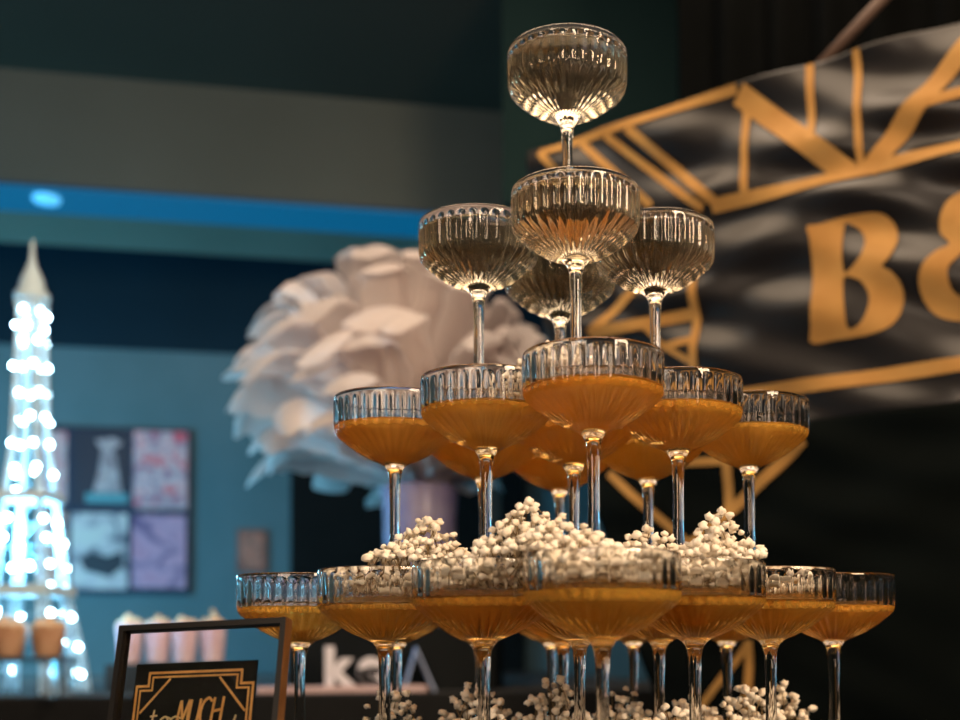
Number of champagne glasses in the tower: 30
